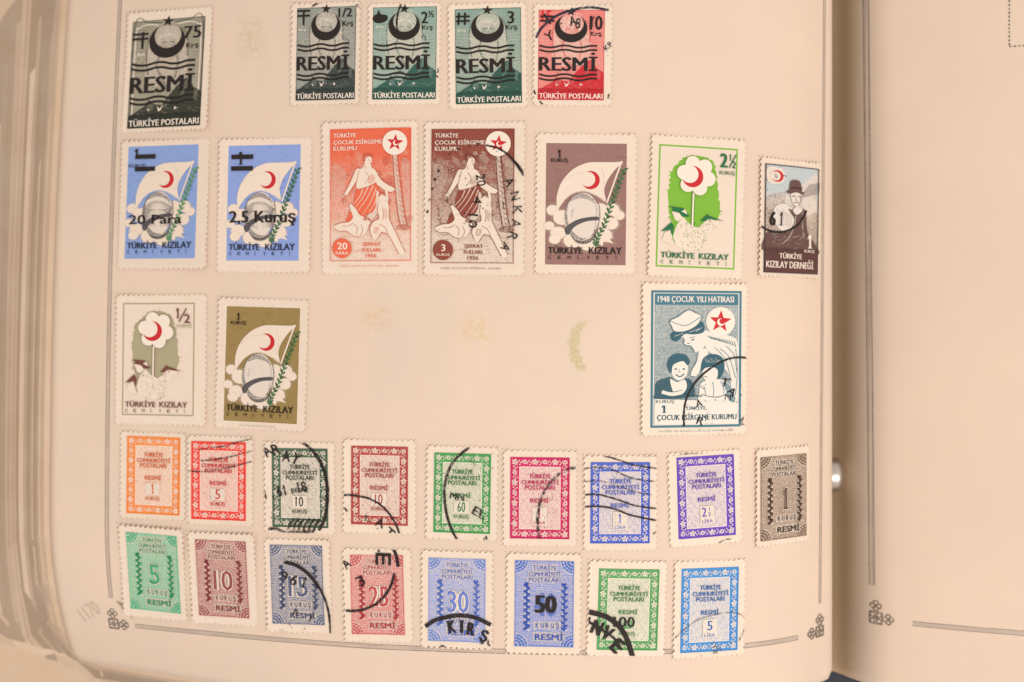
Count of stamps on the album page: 32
